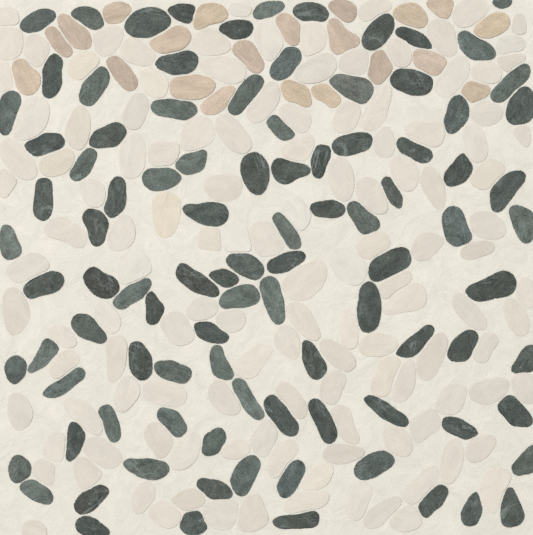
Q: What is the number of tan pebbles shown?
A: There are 21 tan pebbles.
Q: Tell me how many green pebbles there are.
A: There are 97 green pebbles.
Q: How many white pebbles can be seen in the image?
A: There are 127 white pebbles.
